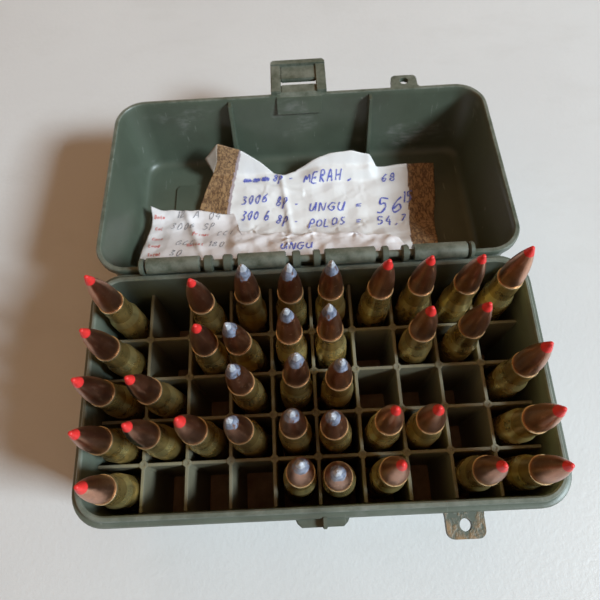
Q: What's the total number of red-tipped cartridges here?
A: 23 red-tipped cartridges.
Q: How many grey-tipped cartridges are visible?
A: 14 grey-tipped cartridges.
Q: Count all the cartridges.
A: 37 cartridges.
